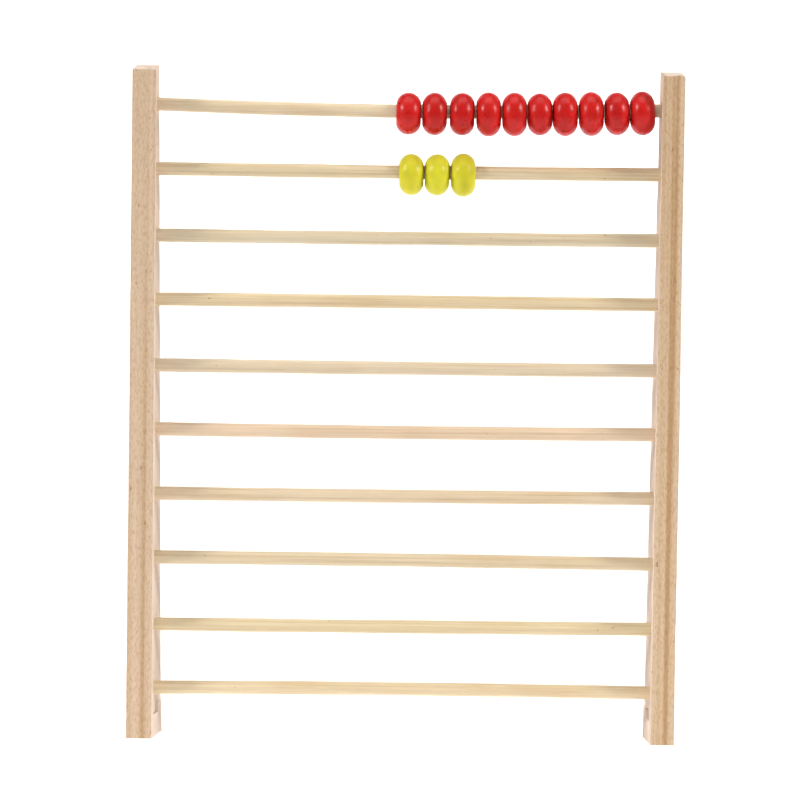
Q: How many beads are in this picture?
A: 13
